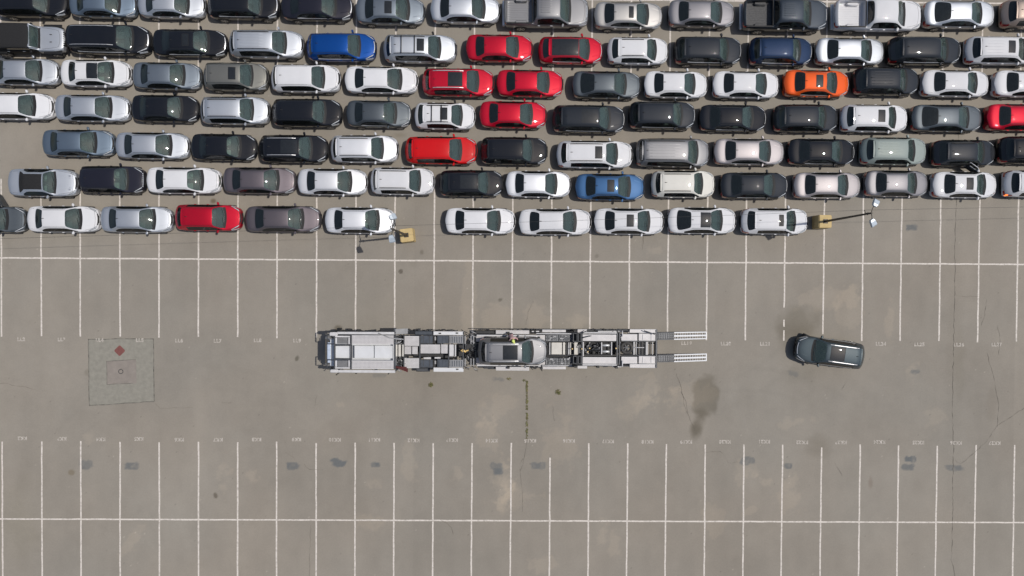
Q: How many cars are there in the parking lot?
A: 97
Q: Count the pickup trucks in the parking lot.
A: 3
